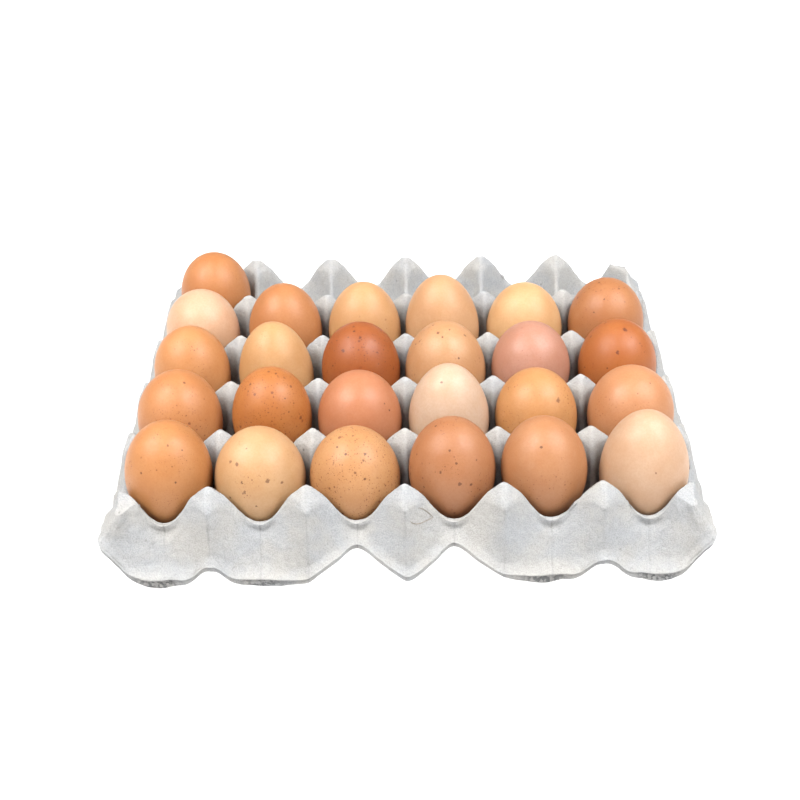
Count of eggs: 25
